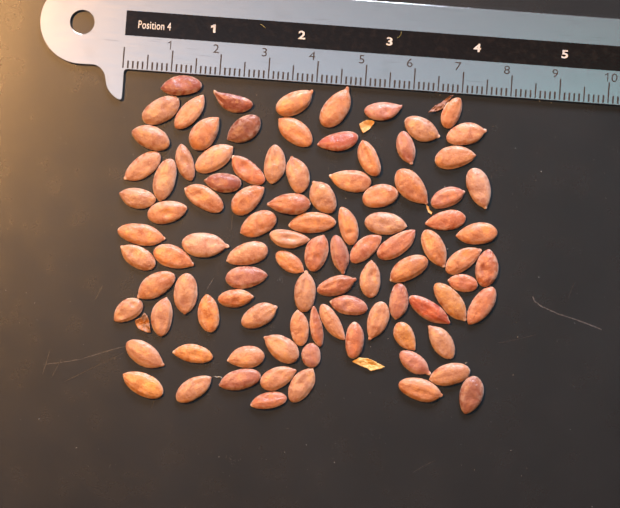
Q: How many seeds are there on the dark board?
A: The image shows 97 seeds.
